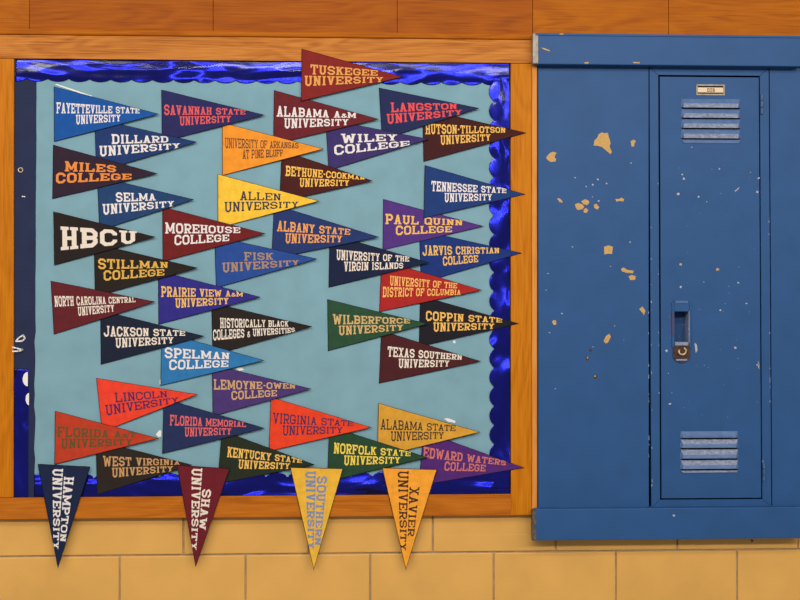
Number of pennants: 45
